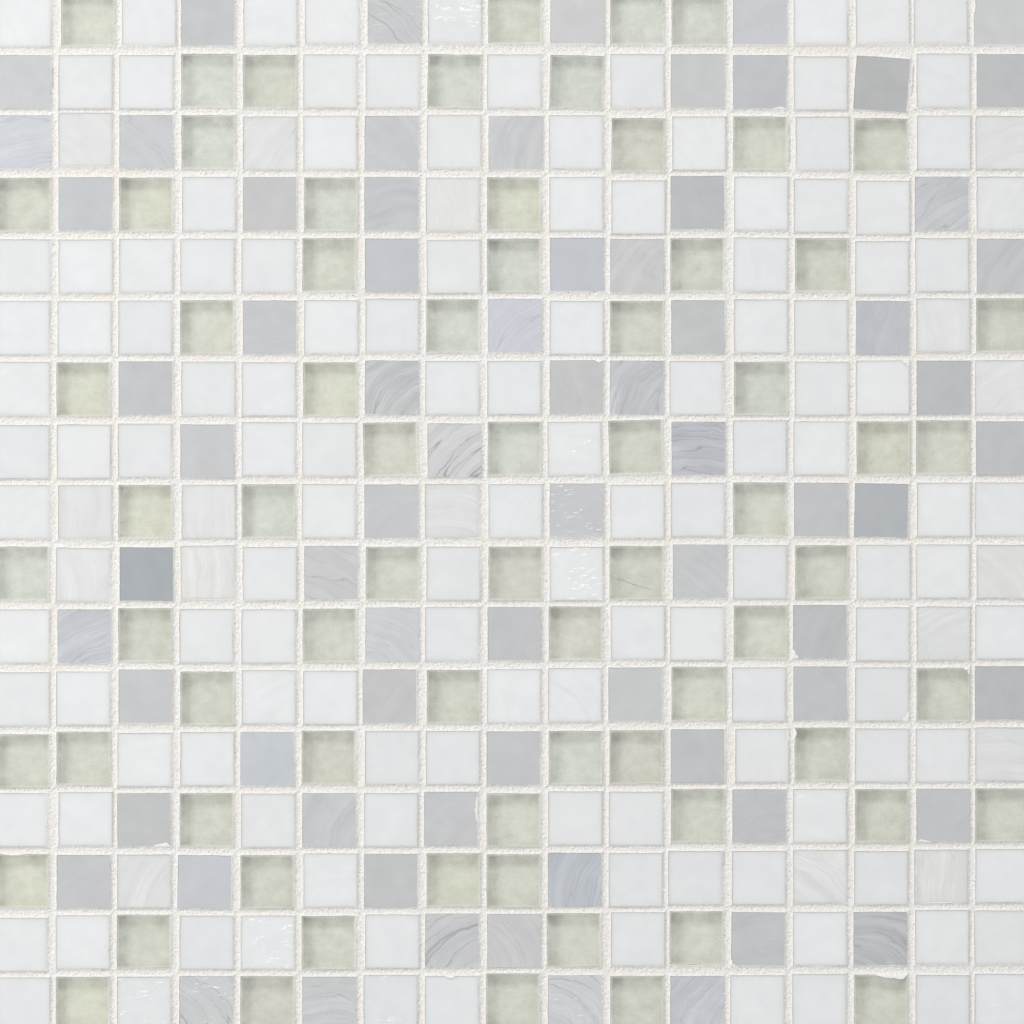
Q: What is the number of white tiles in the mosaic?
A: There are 145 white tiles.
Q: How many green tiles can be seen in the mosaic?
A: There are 72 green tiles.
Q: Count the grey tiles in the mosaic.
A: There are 72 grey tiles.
